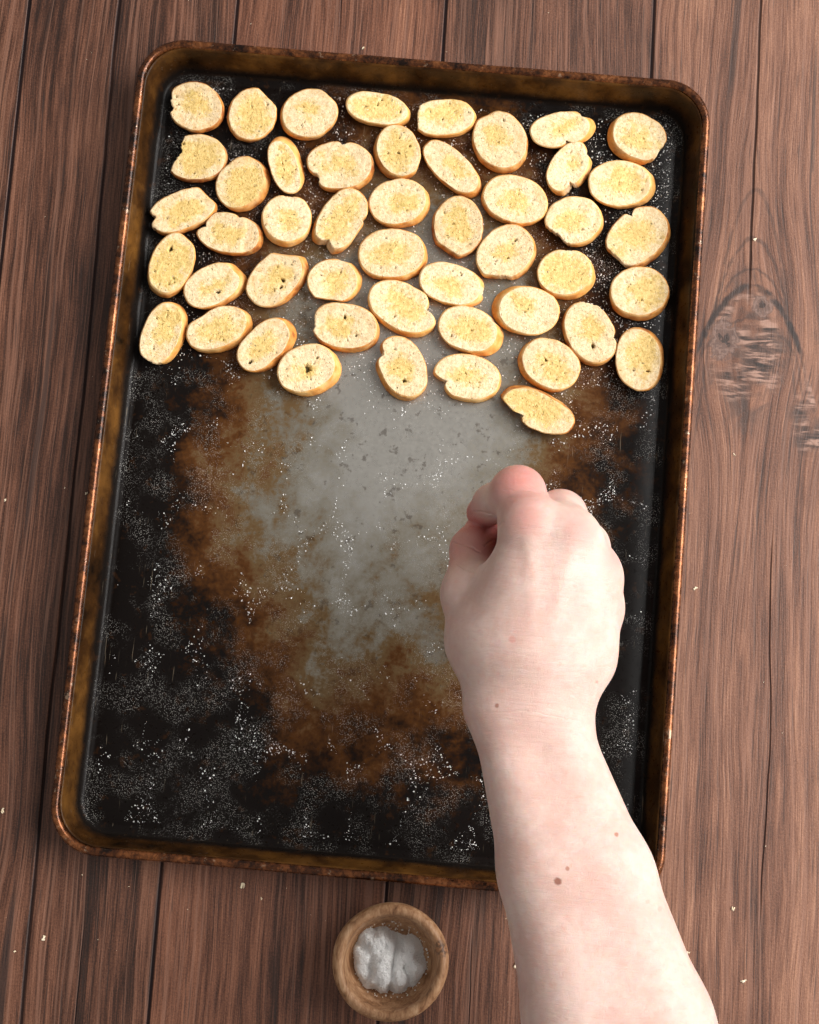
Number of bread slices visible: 48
